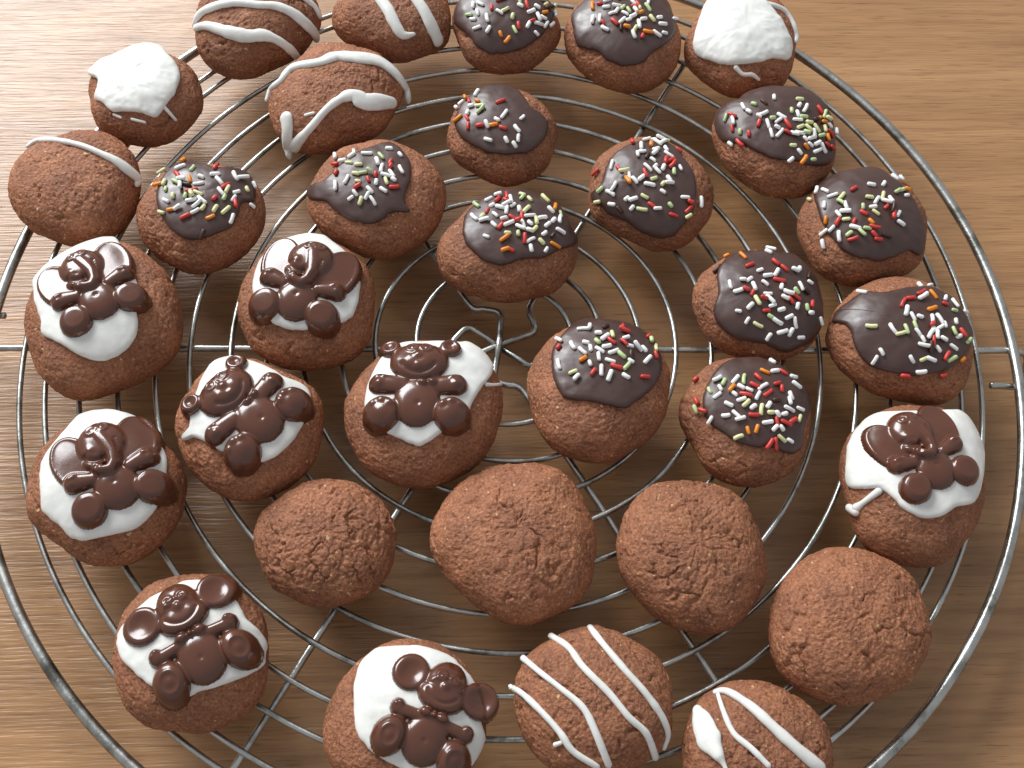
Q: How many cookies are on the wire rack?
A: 33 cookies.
